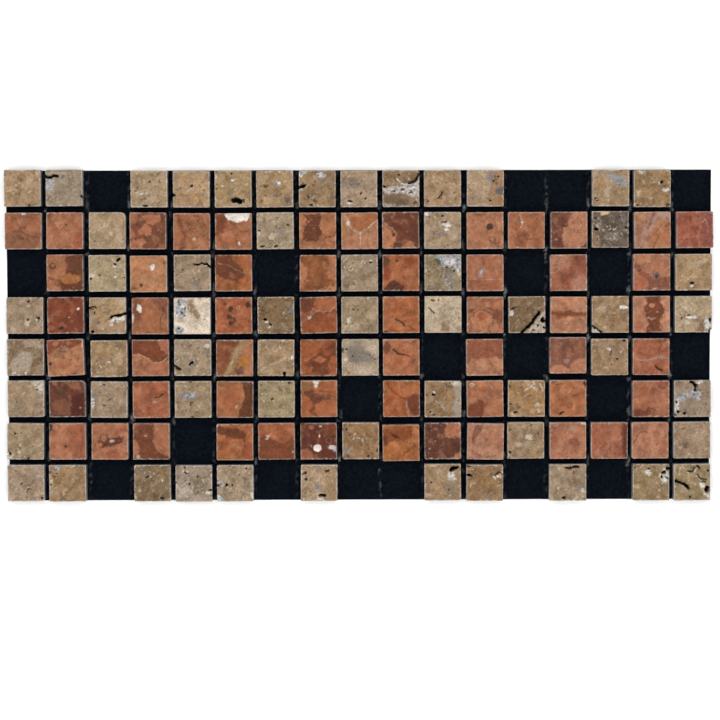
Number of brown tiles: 59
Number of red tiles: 57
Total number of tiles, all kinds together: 116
